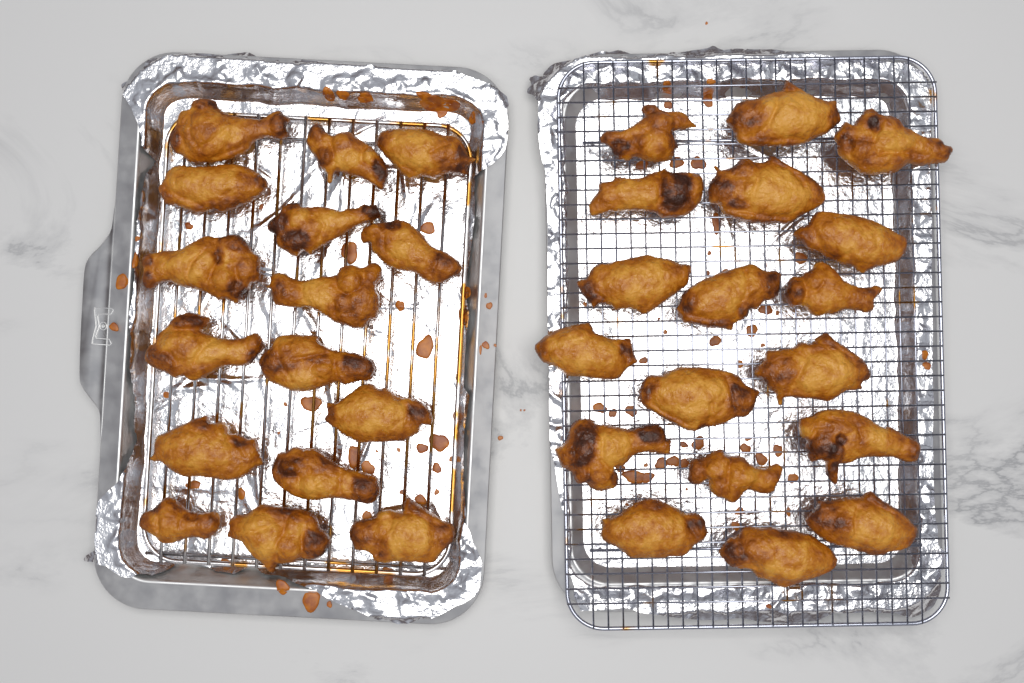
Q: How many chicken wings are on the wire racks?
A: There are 34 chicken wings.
